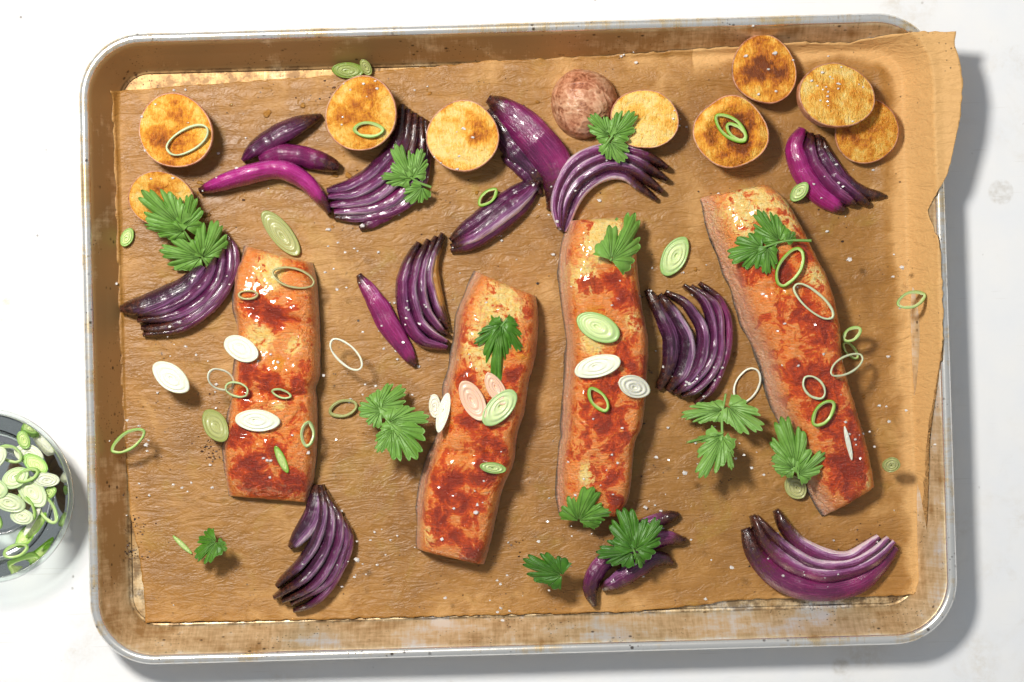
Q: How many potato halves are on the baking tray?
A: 10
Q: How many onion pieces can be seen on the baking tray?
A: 14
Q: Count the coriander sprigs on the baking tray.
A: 13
